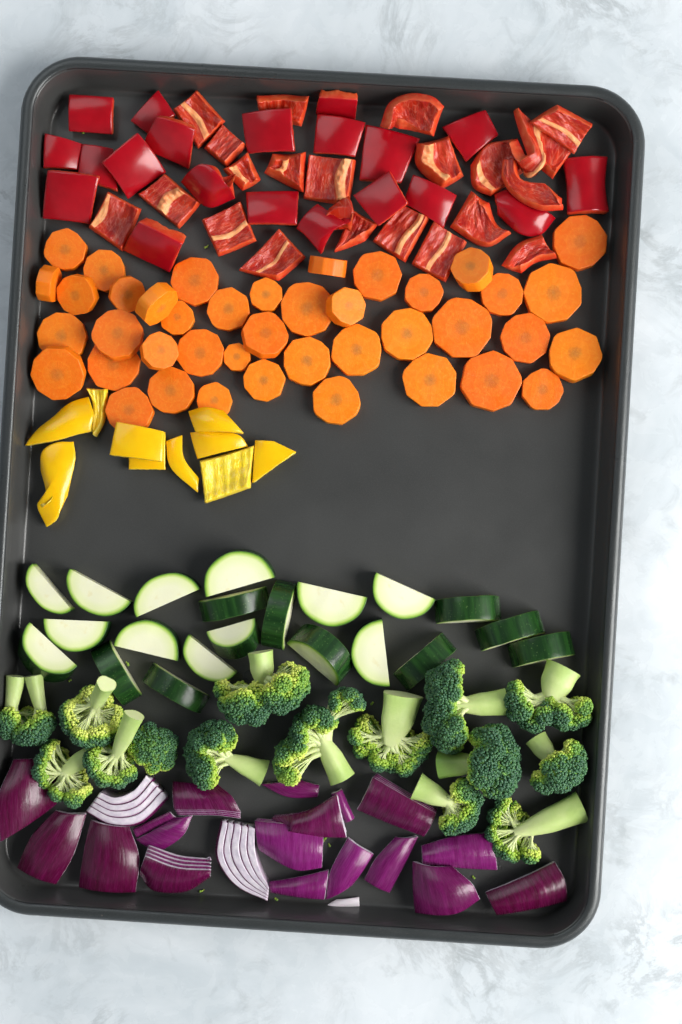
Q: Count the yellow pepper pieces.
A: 10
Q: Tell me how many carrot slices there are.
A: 41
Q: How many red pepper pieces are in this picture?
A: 41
